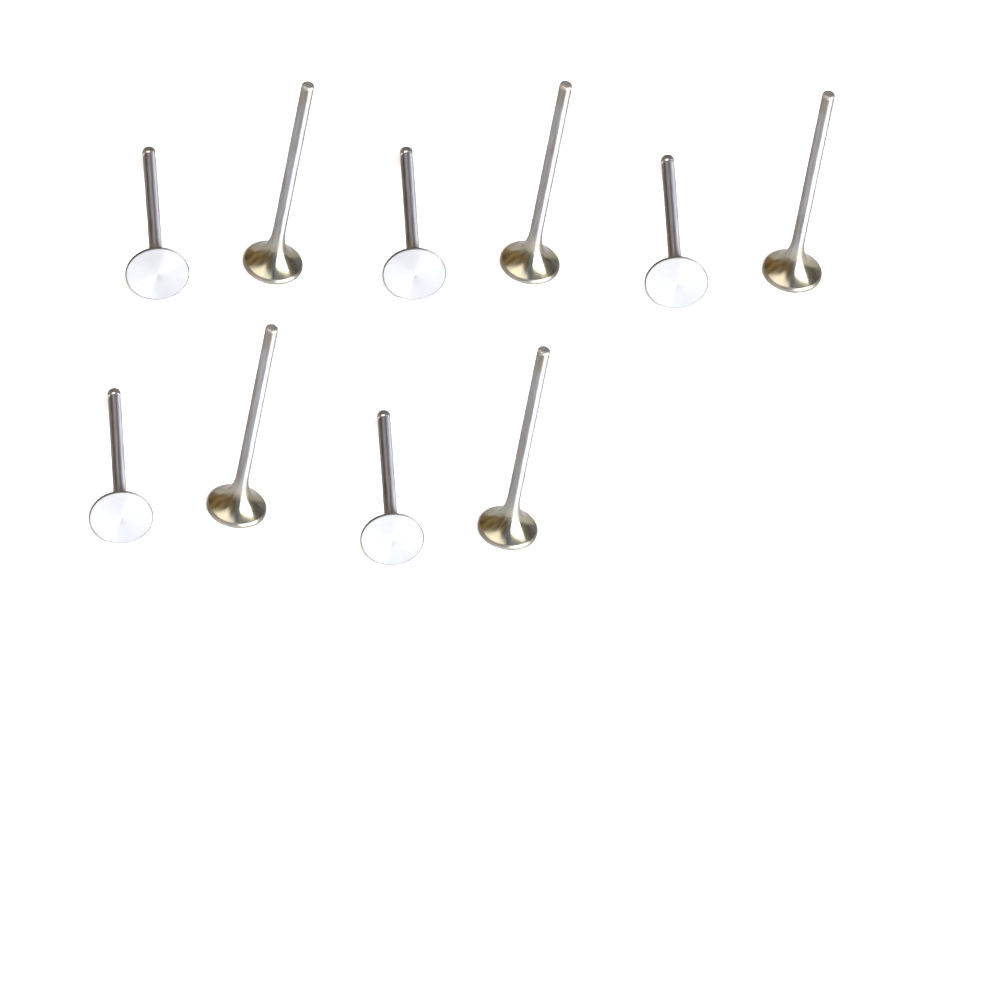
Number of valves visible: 10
